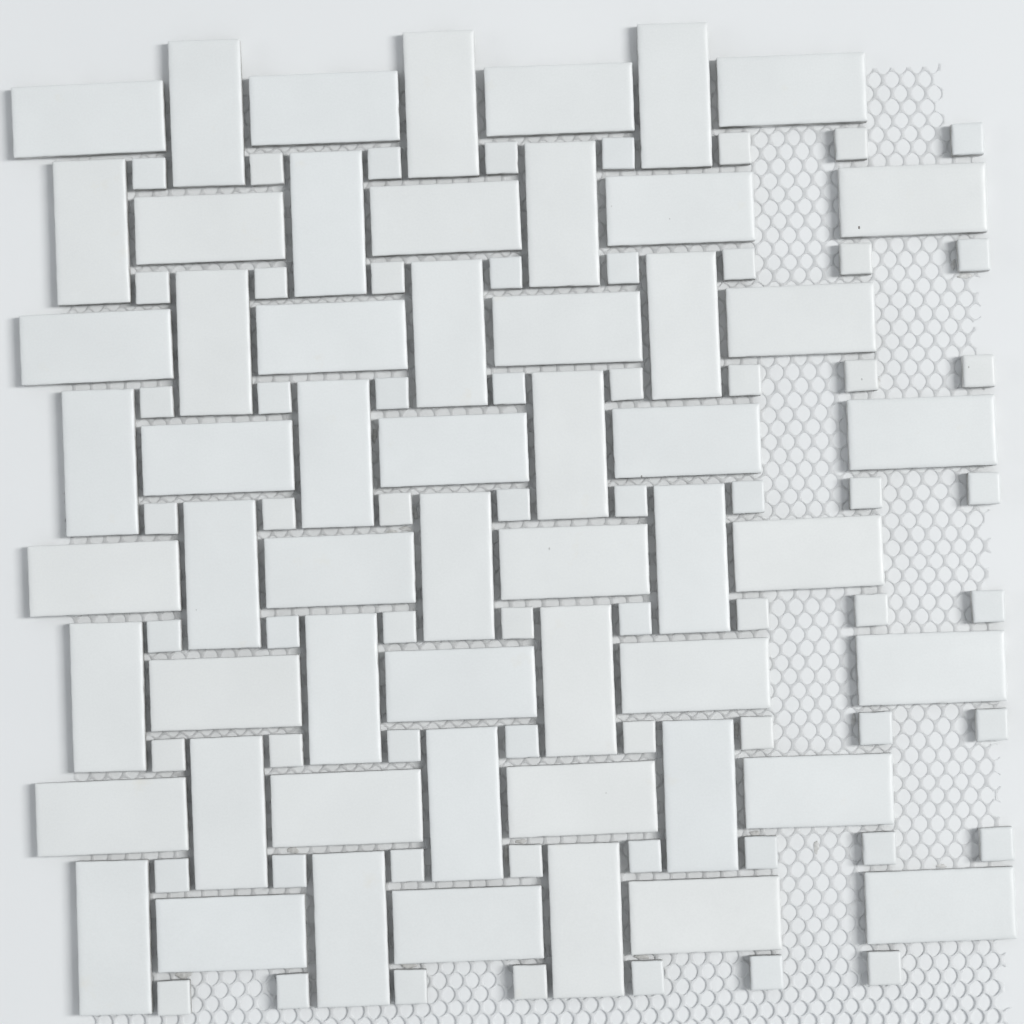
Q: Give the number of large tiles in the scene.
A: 56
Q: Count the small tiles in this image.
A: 63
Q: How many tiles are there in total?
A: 119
